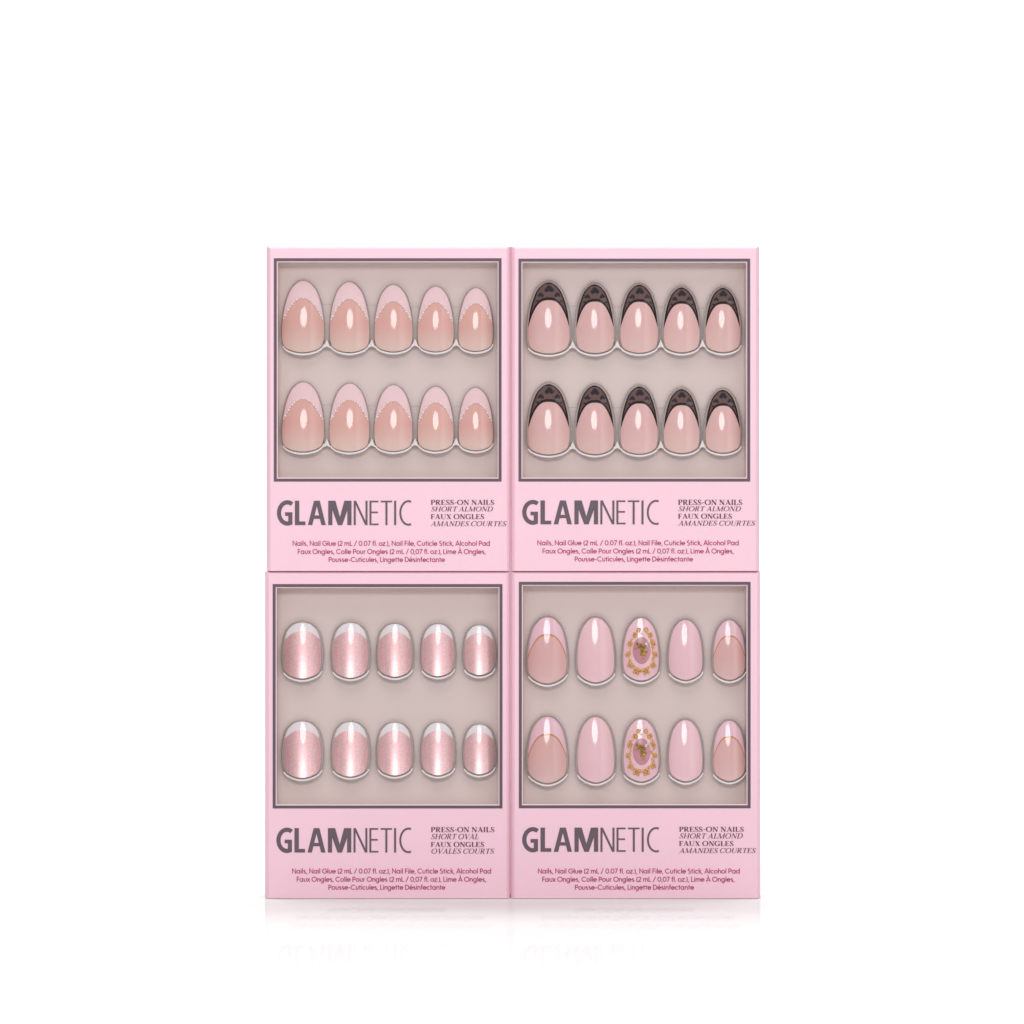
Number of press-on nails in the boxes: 40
